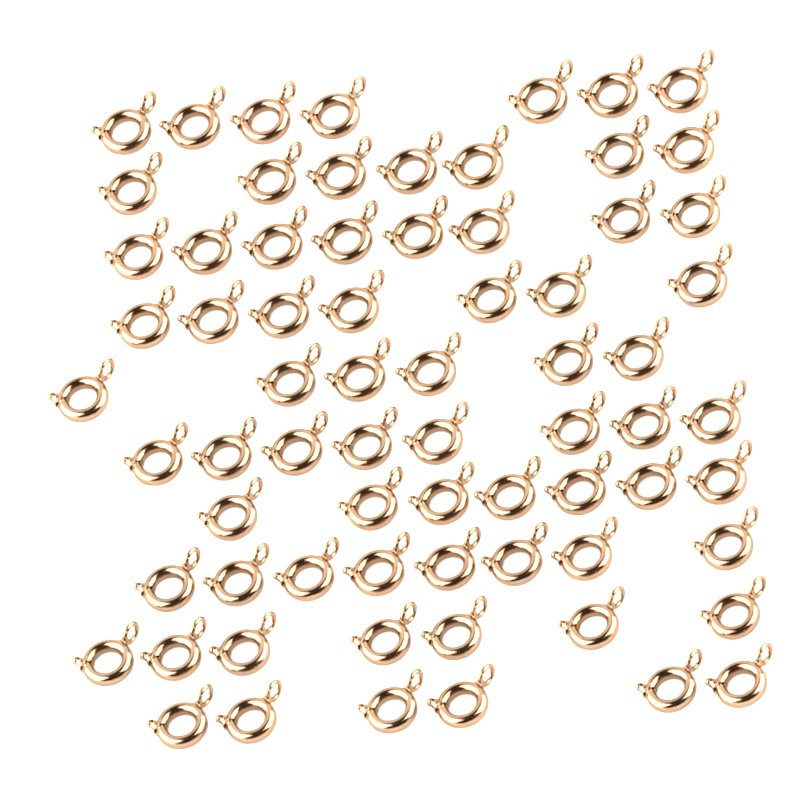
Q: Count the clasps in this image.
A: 71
